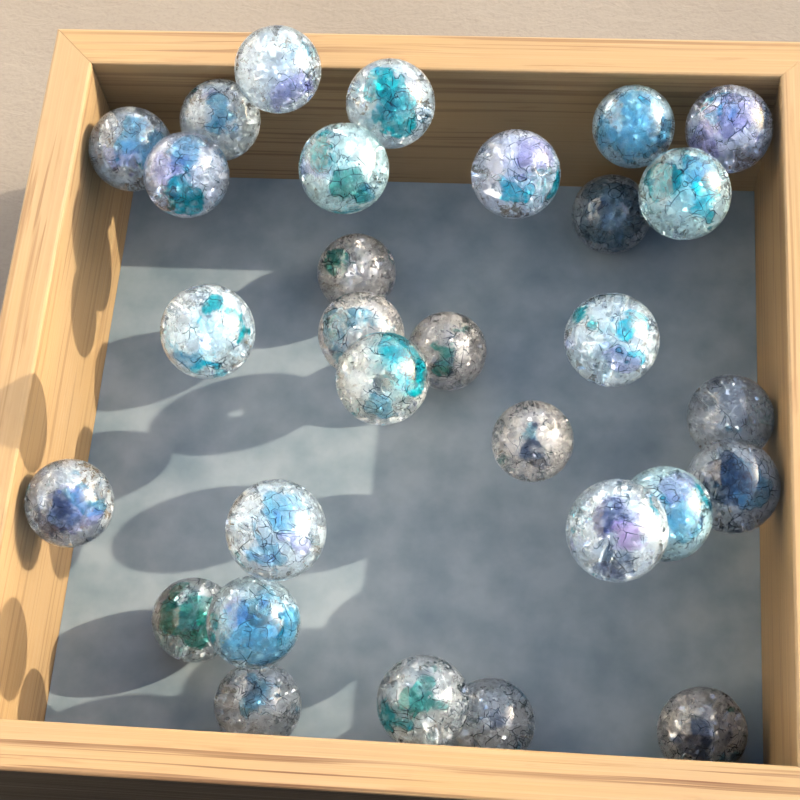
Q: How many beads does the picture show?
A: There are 30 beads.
